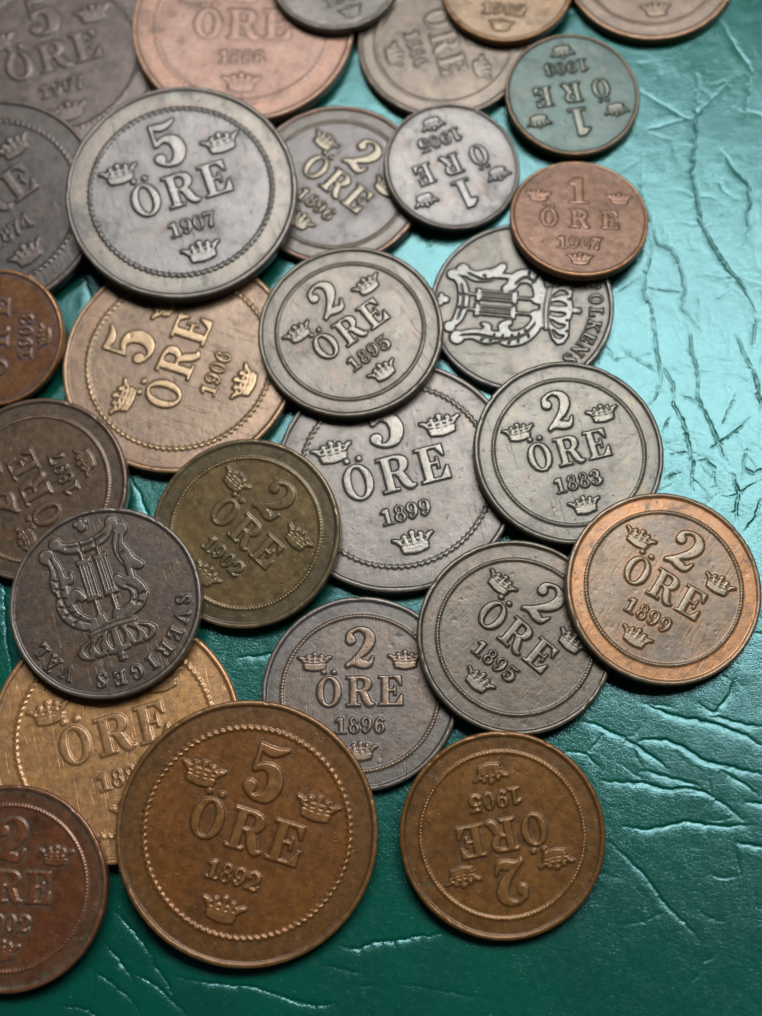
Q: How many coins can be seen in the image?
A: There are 28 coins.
